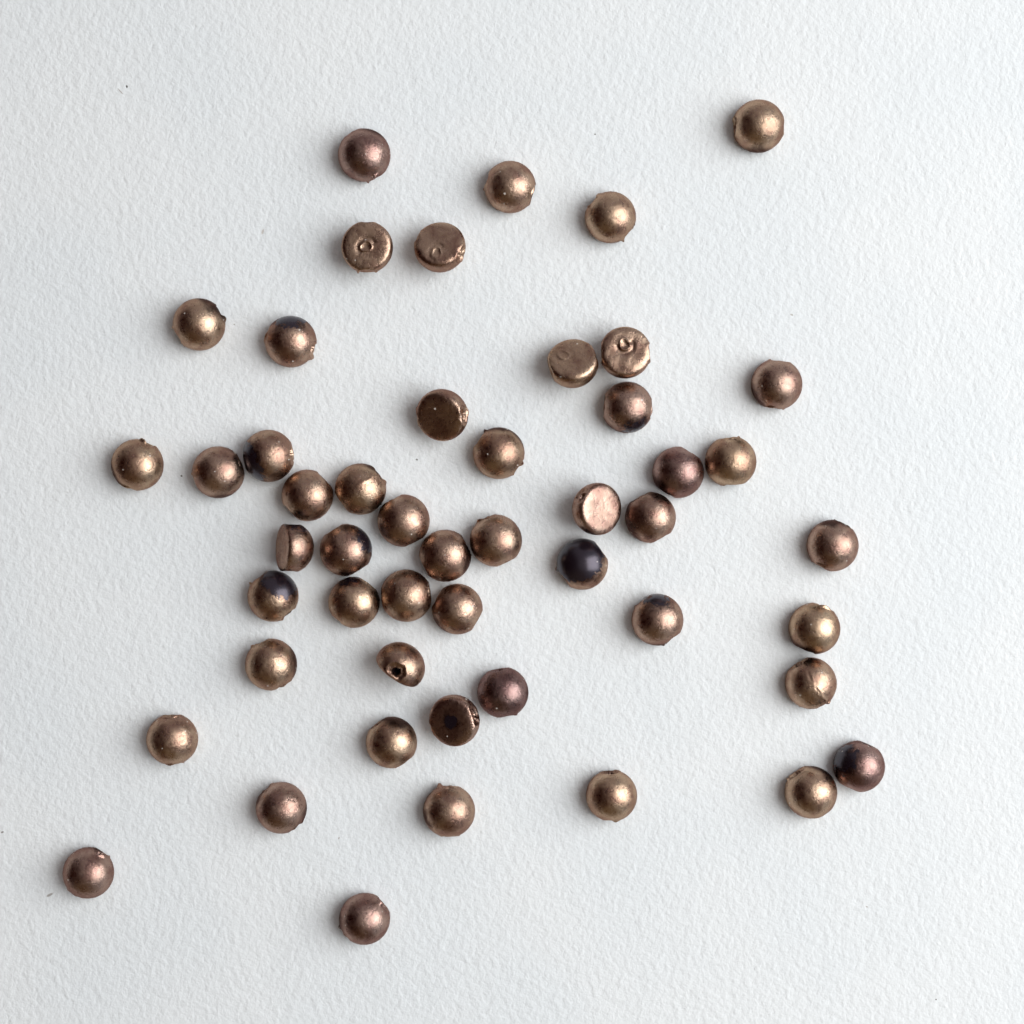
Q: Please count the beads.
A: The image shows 50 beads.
